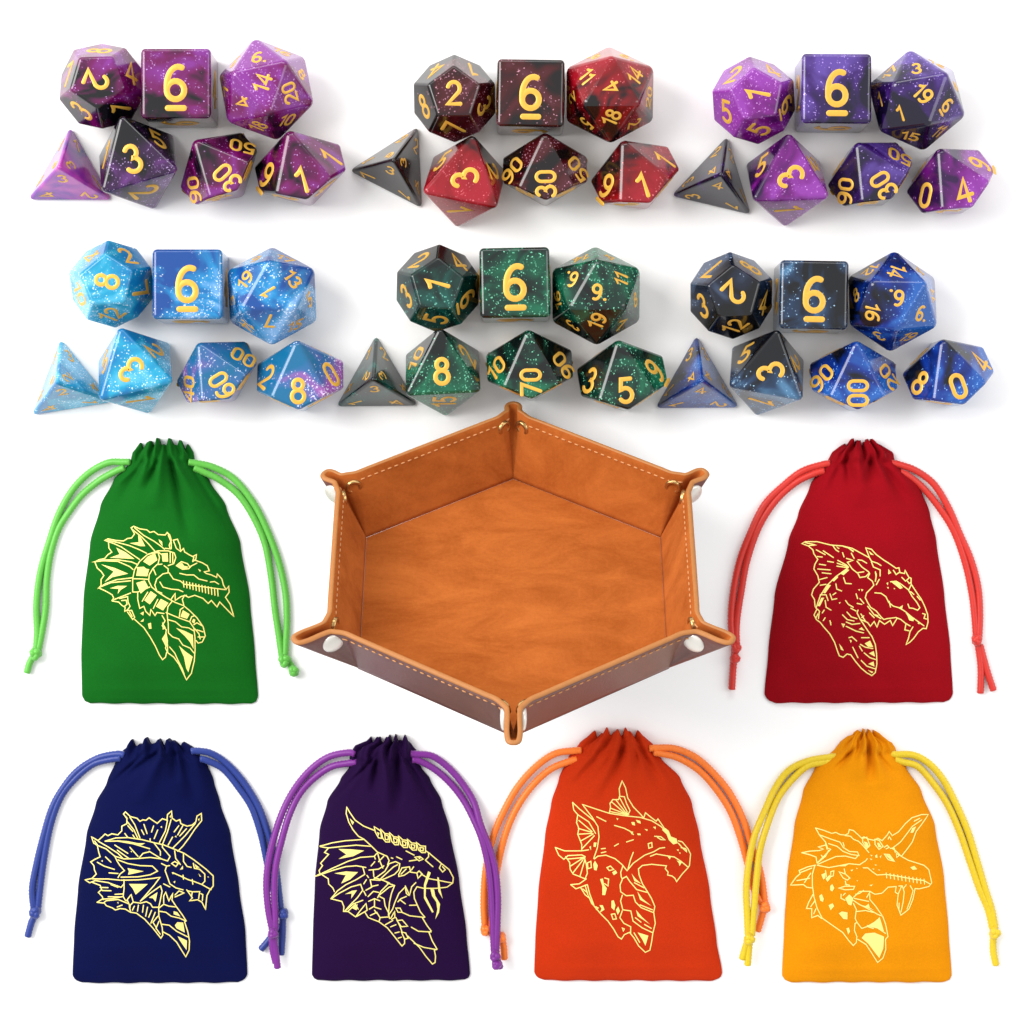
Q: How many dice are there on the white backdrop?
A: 42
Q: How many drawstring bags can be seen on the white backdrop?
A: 6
